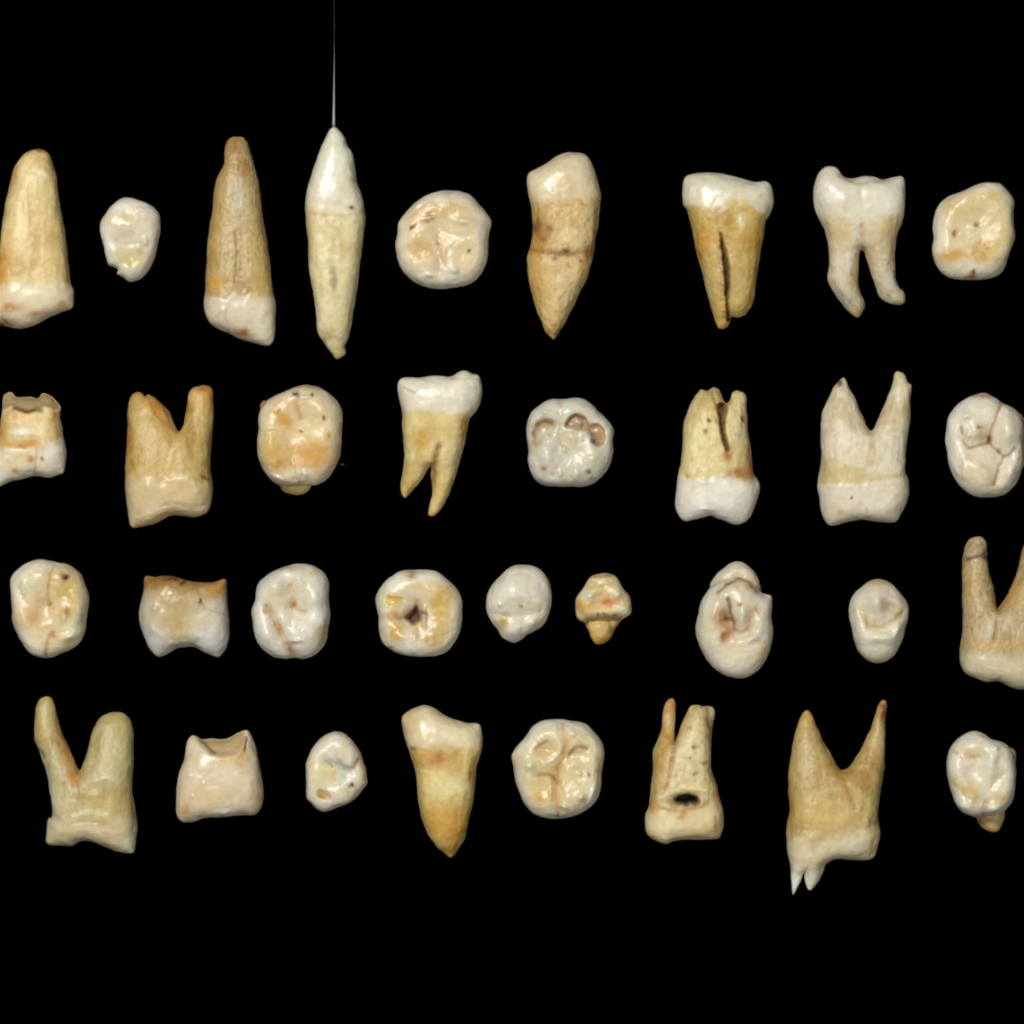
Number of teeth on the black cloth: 34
